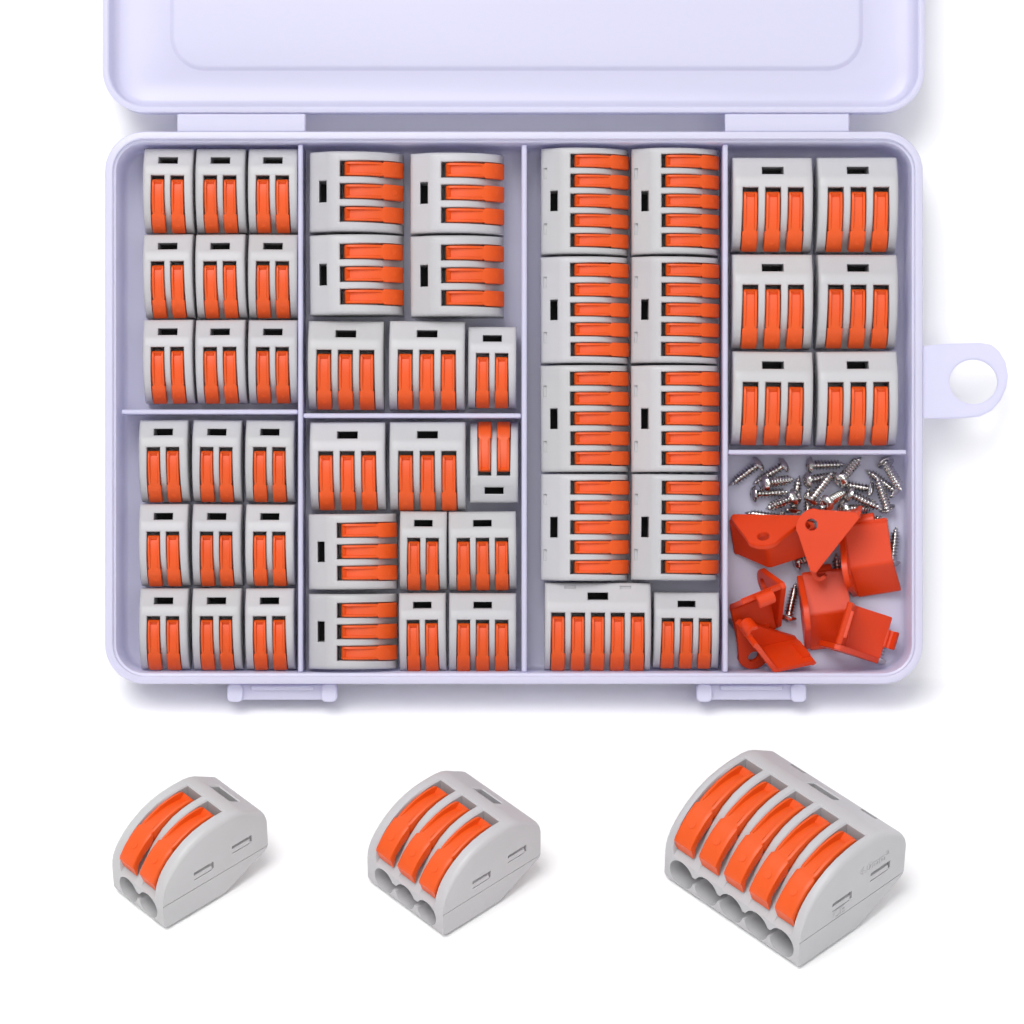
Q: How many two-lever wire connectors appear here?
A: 23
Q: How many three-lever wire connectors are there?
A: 20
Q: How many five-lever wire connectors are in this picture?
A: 10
